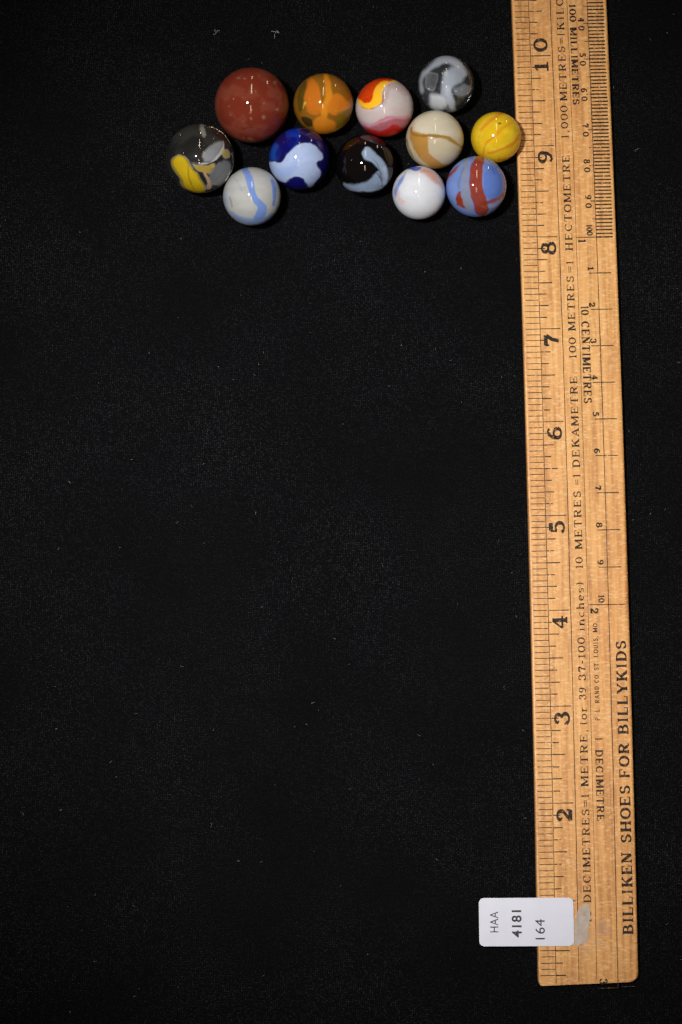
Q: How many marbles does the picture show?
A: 12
